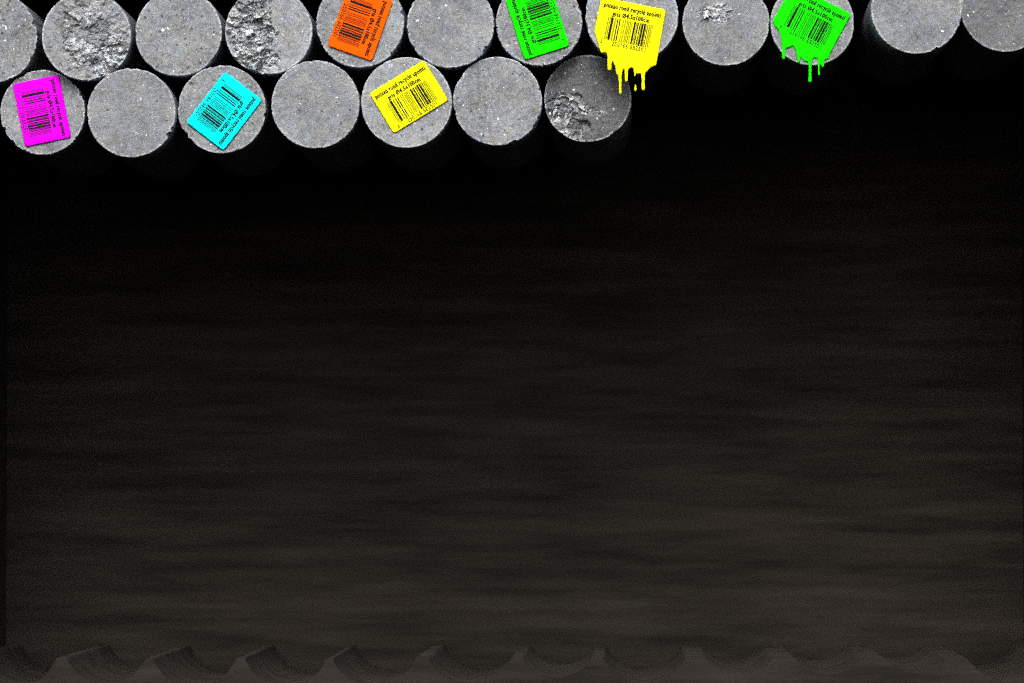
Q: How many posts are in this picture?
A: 19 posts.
